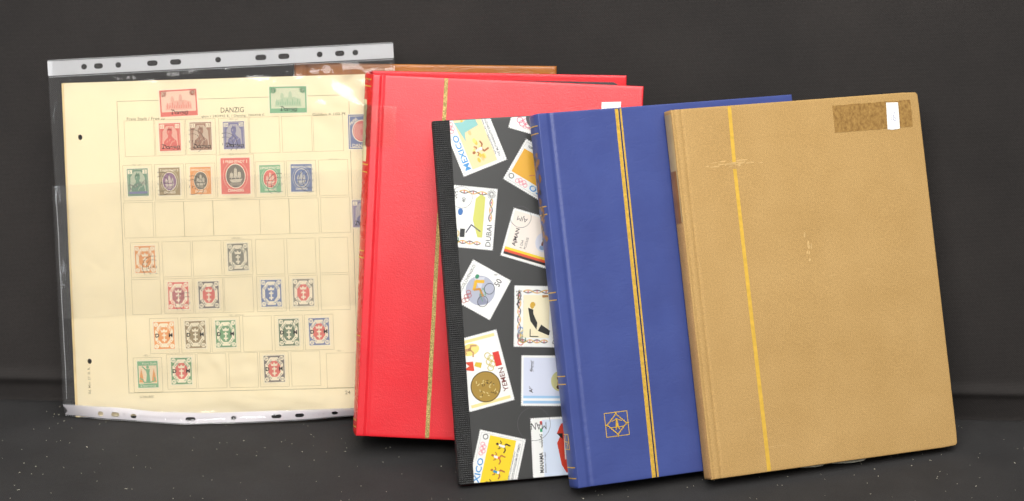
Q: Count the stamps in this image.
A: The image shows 27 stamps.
